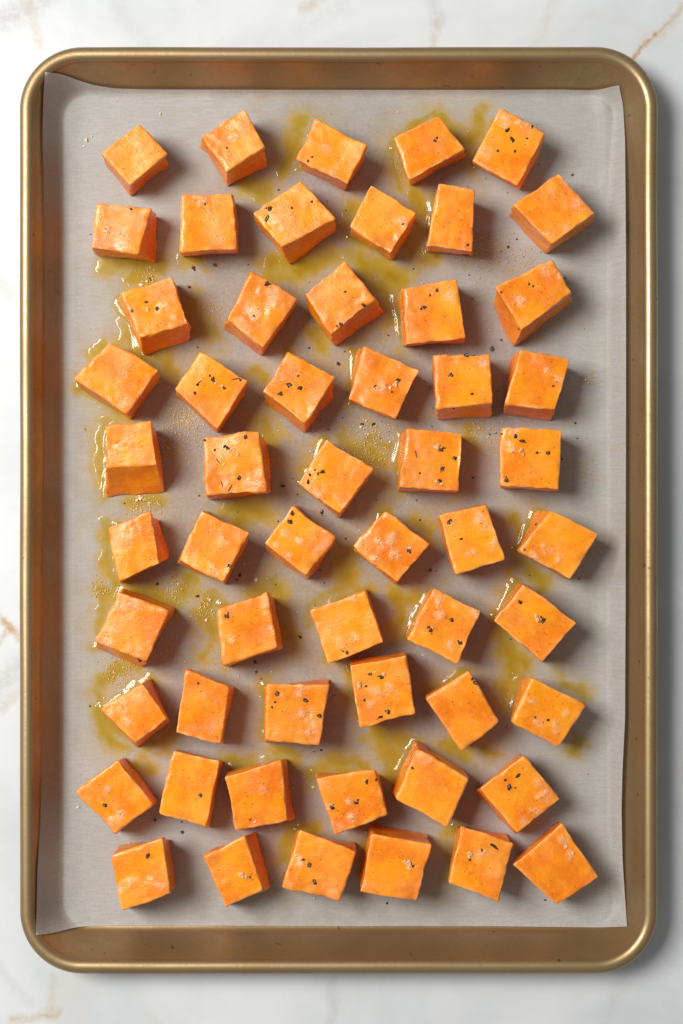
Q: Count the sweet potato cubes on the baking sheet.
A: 56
